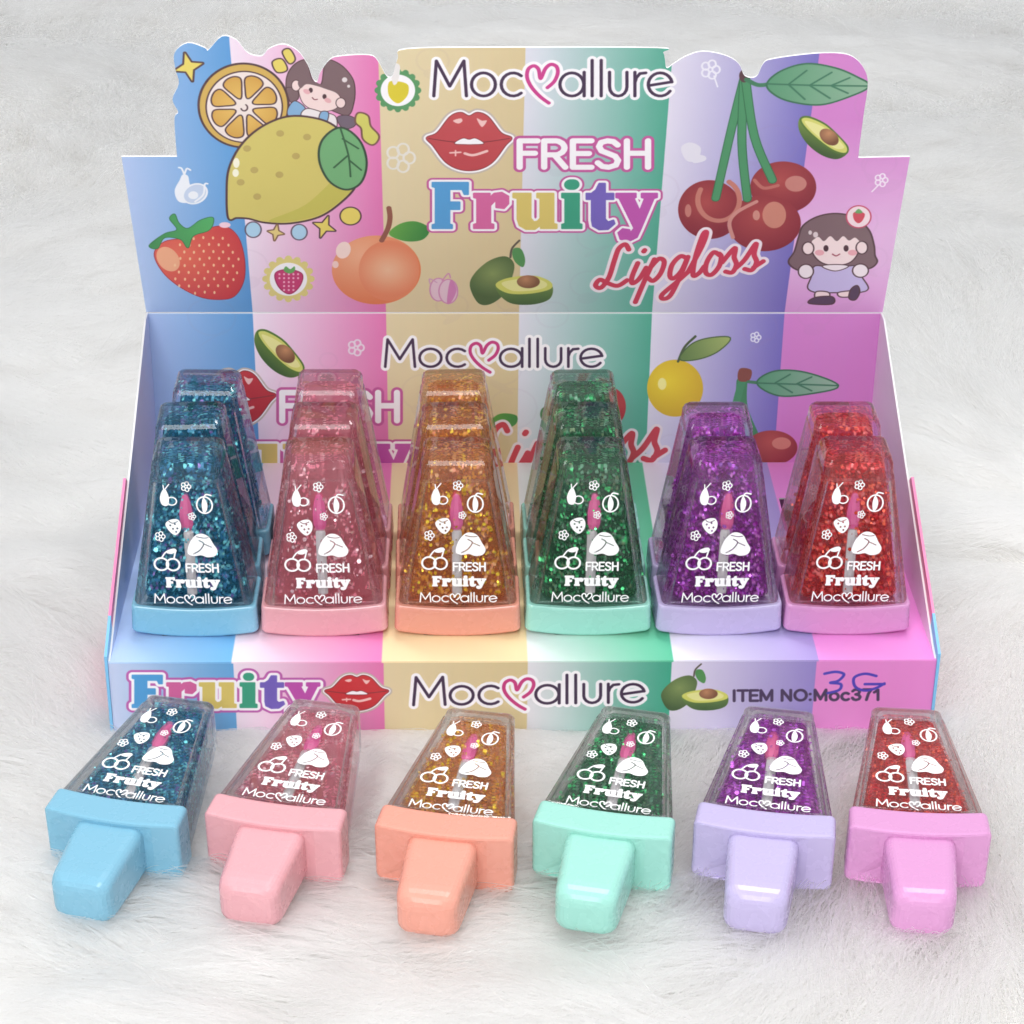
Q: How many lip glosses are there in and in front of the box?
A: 22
